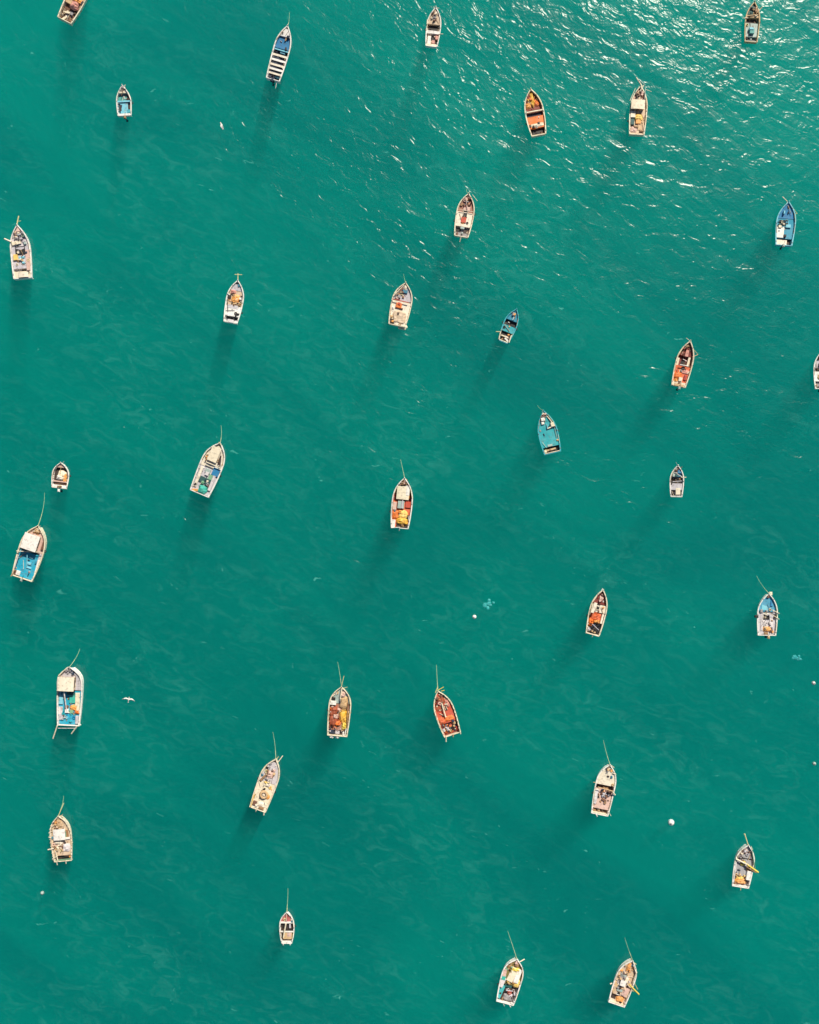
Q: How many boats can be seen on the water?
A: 33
